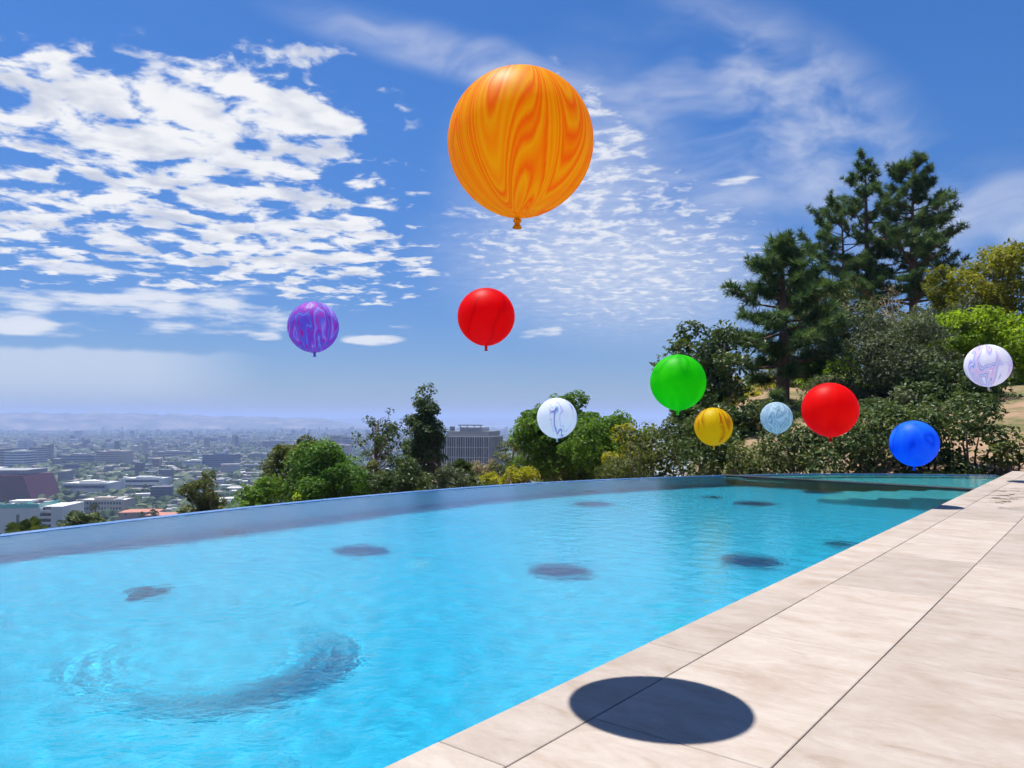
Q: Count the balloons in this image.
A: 10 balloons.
